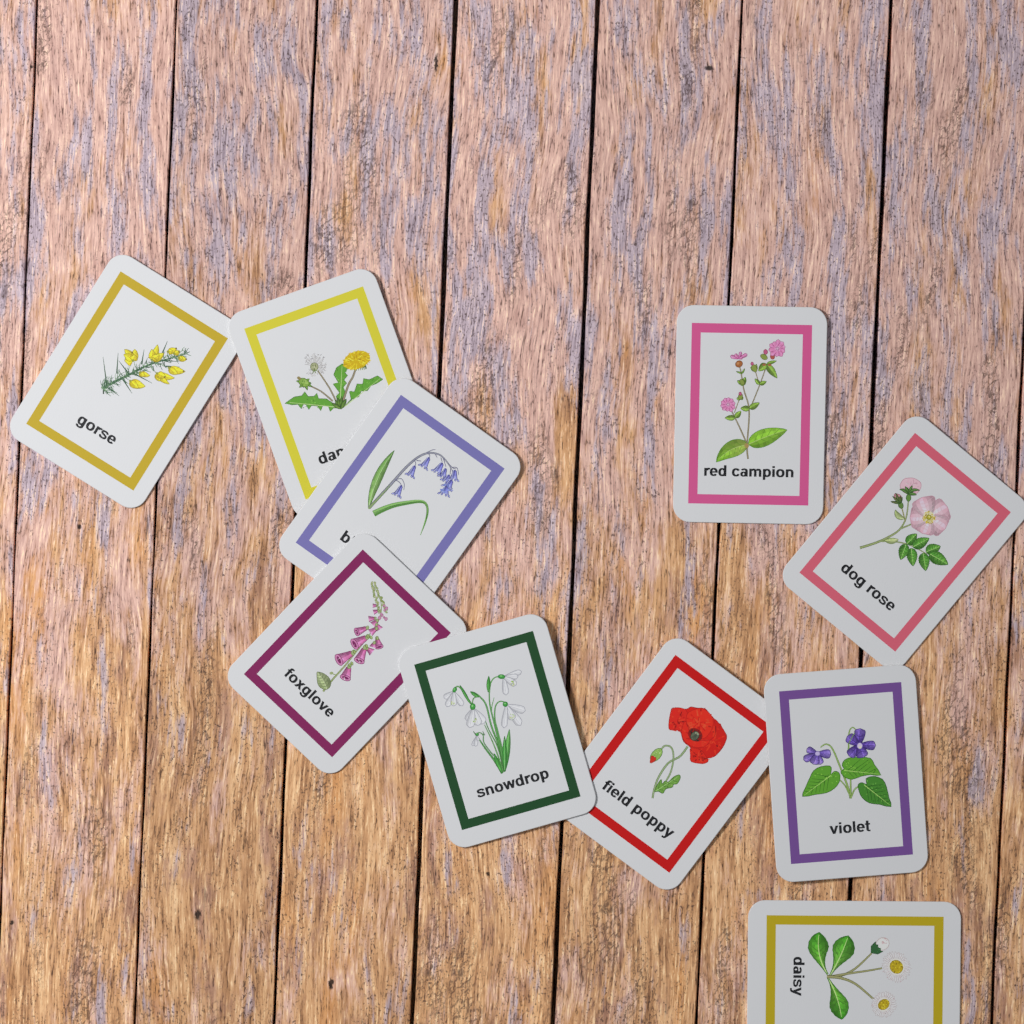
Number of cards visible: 10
